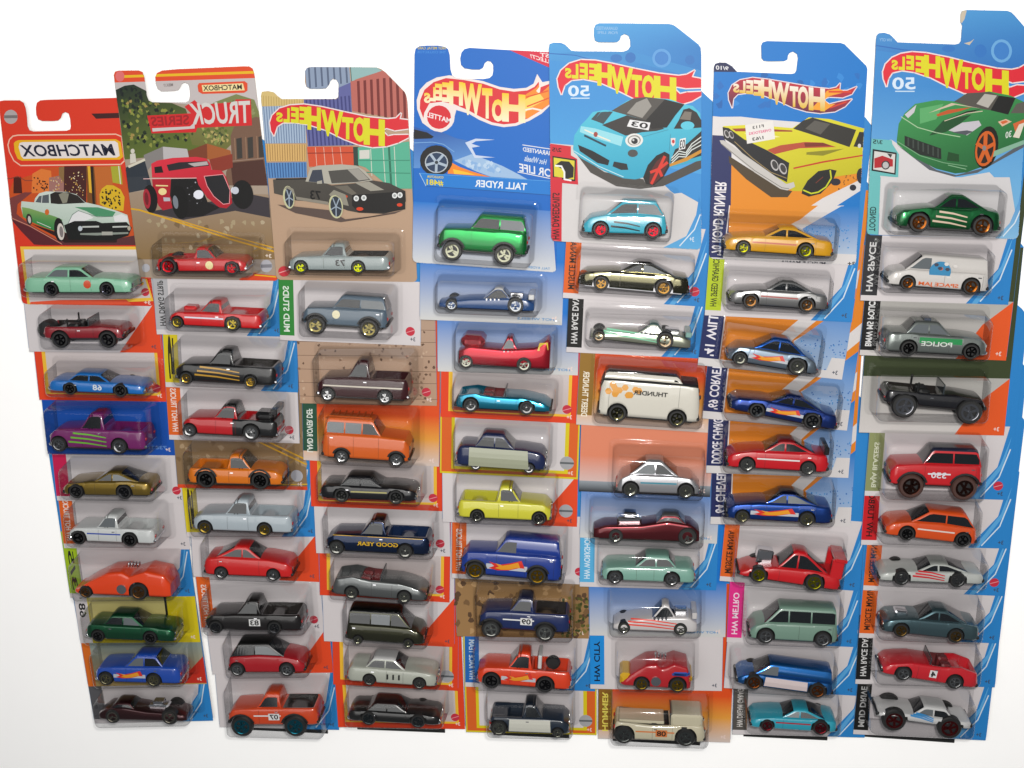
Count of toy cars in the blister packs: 70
